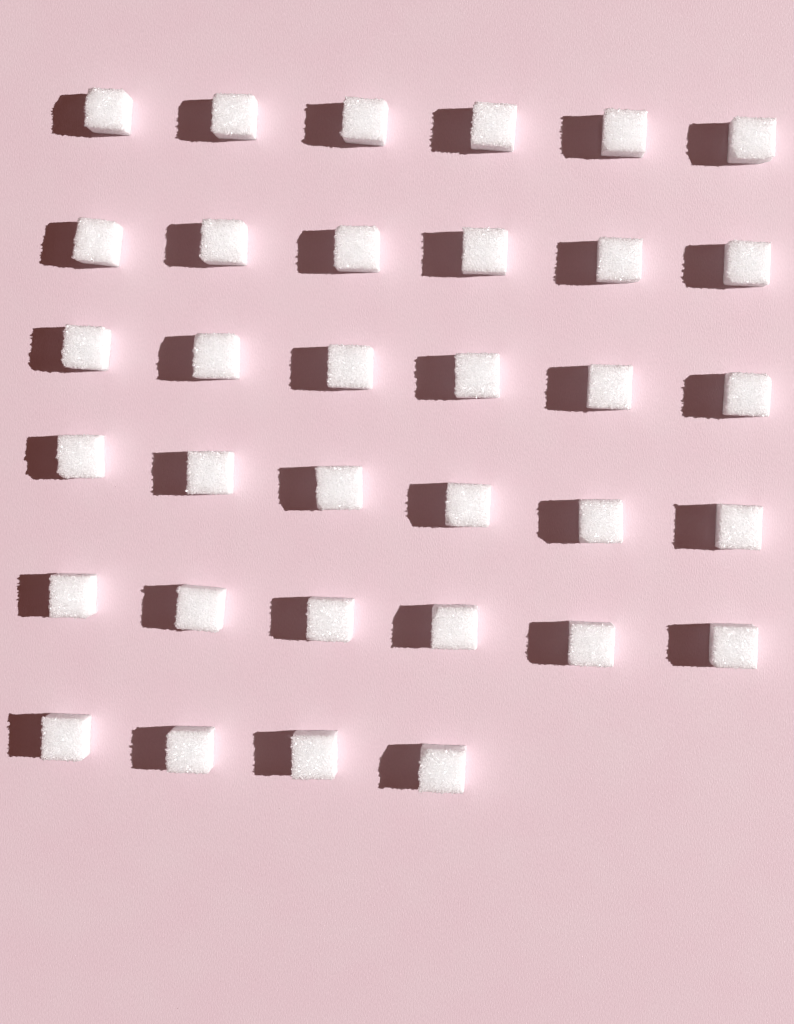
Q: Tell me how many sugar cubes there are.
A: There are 34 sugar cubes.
